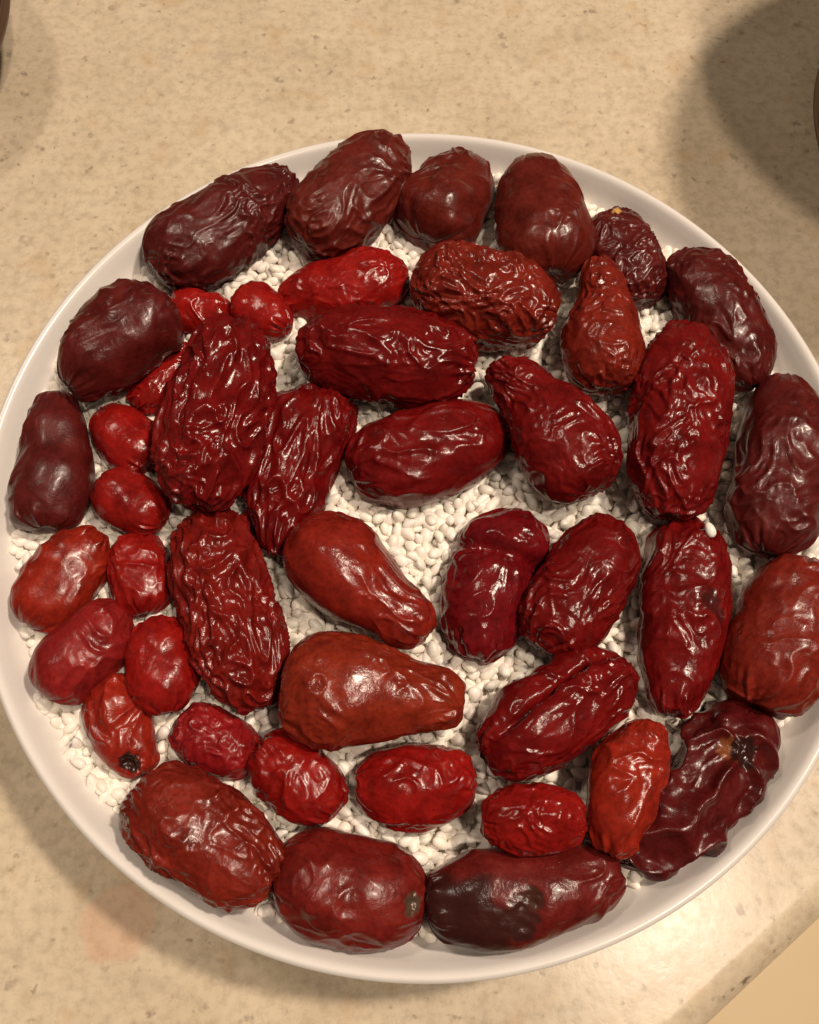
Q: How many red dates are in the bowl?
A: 45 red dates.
